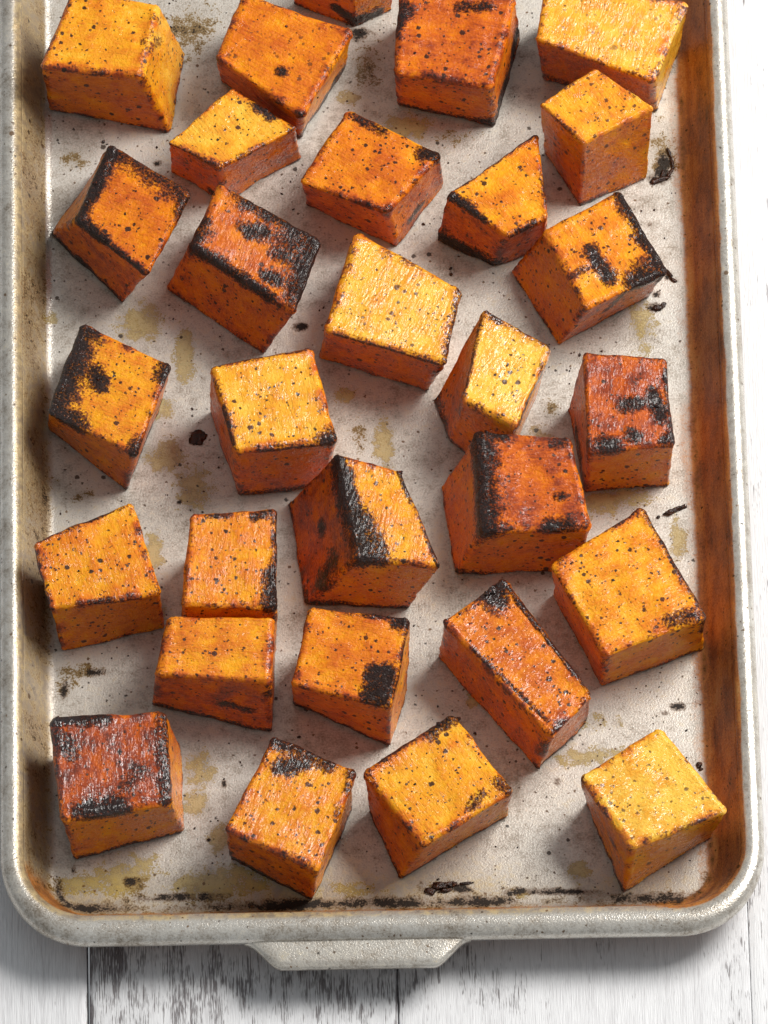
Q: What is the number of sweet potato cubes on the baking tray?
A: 29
